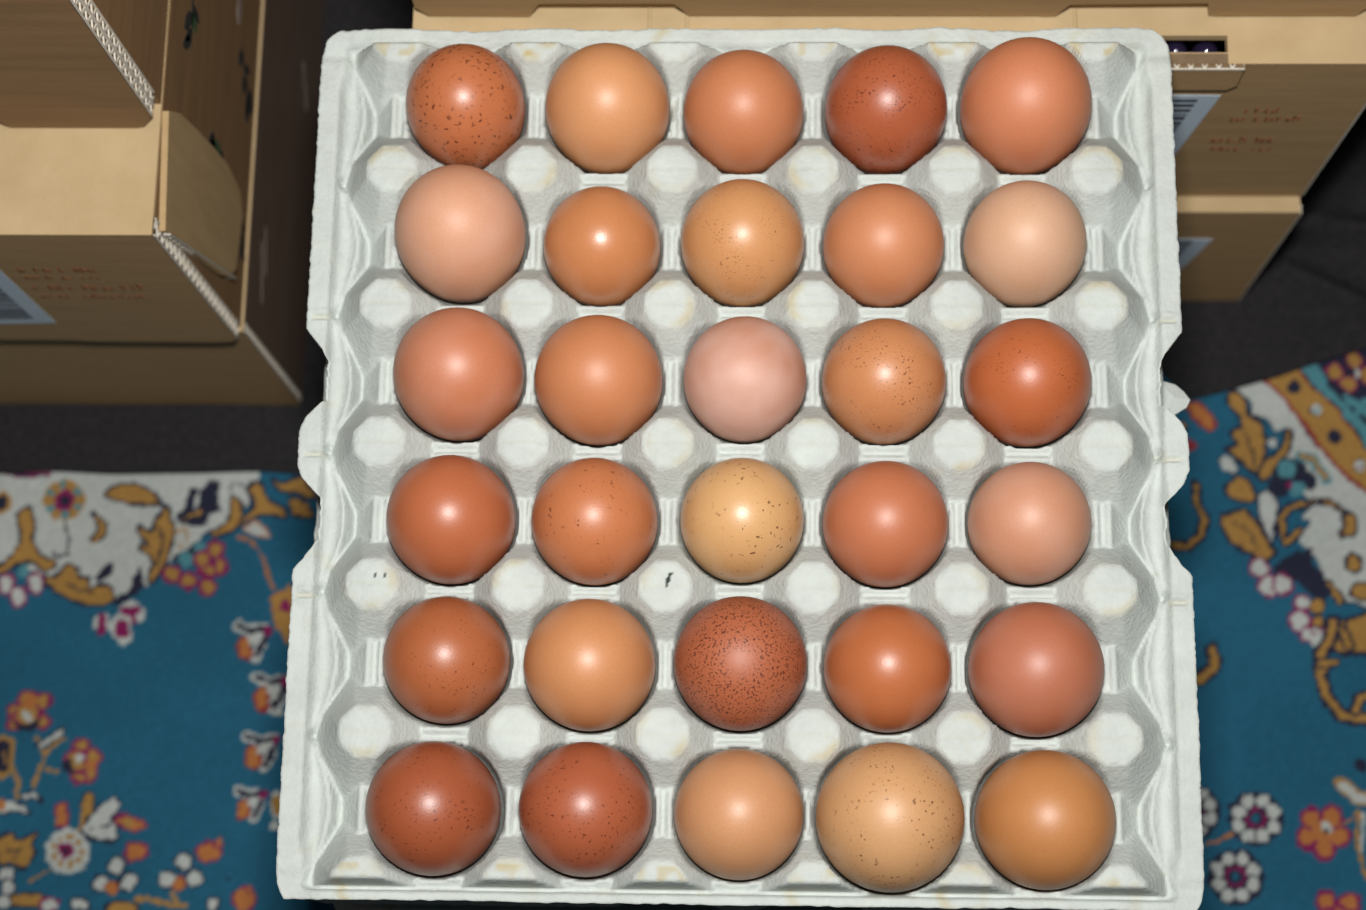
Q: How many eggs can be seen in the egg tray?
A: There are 30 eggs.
